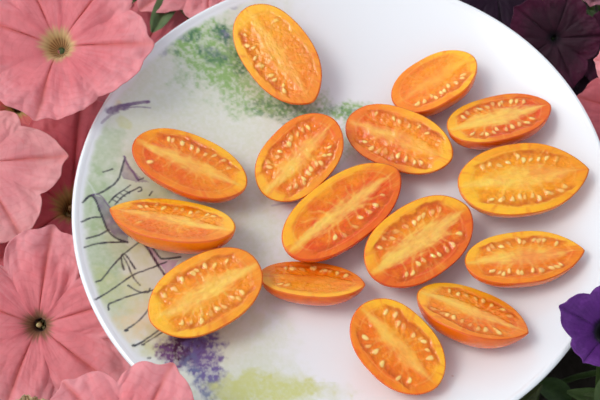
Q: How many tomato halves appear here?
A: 15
